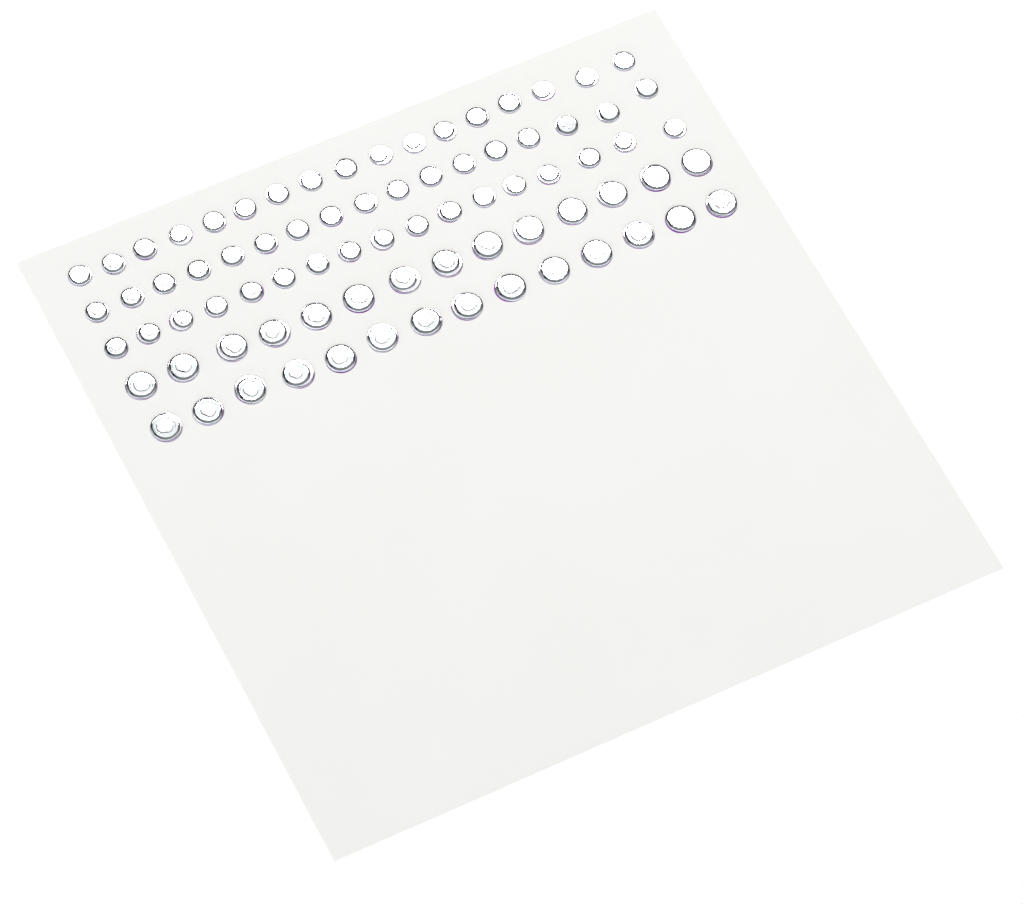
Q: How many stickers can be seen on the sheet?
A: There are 79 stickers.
